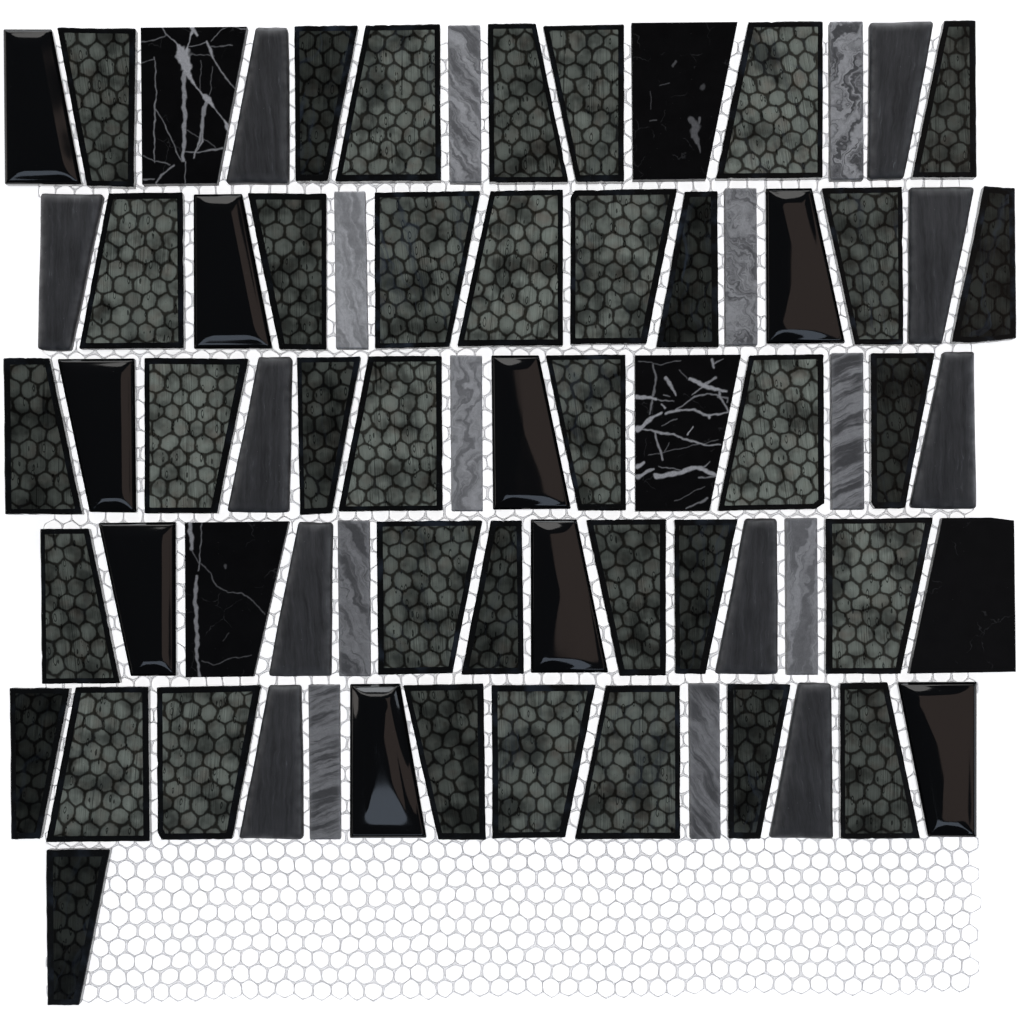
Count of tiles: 71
